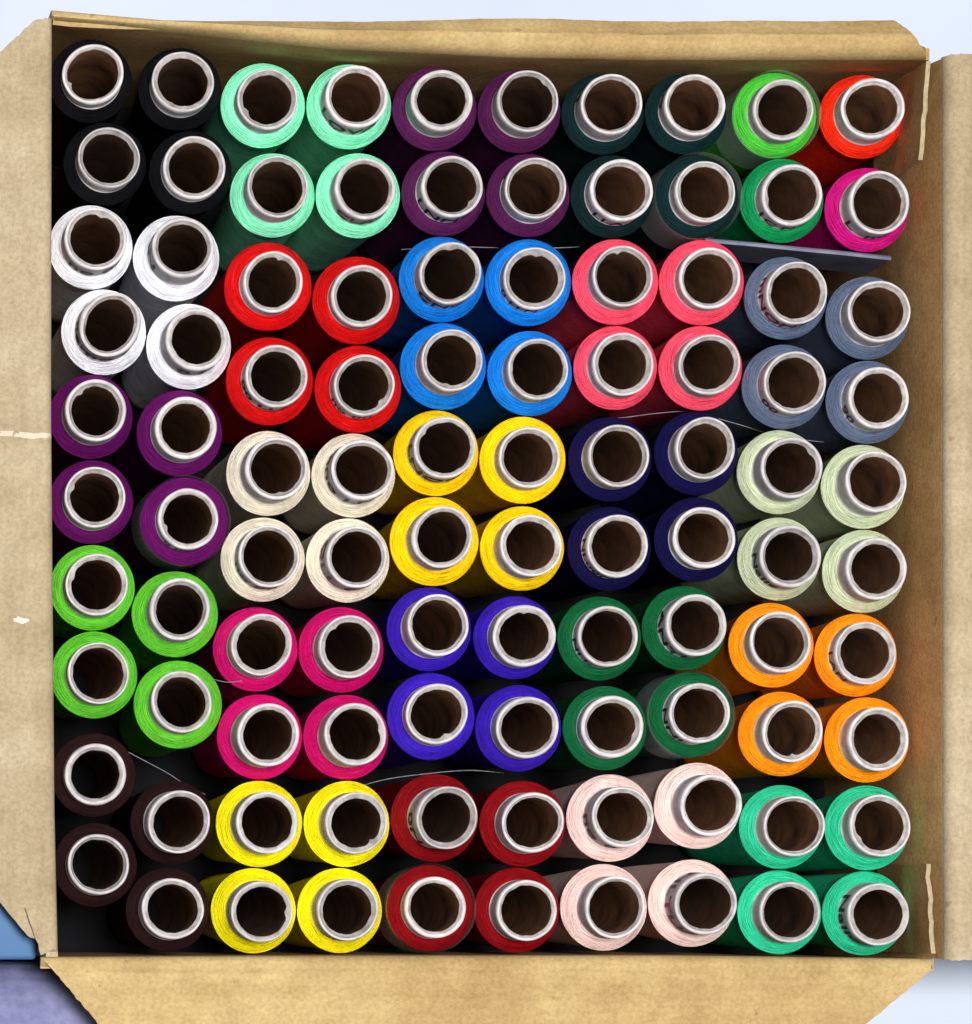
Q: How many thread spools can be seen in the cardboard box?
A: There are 100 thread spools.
